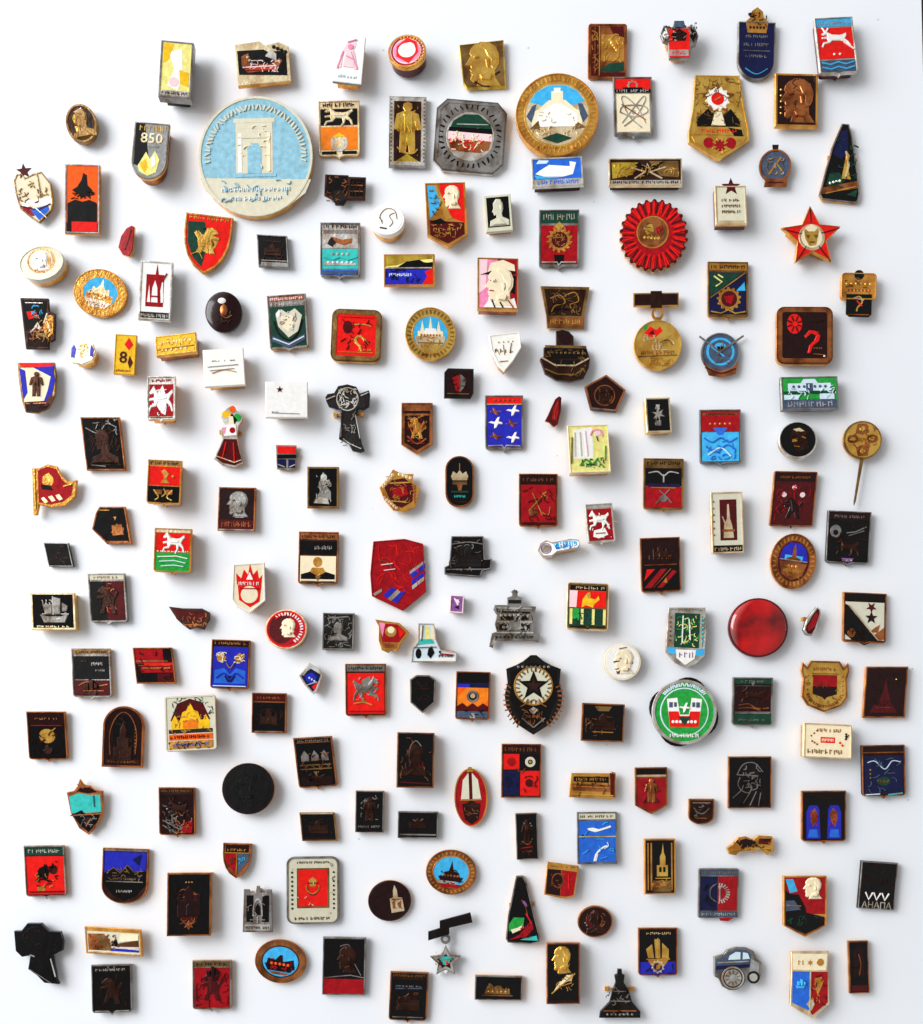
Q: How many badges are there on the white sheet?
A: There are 181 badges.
